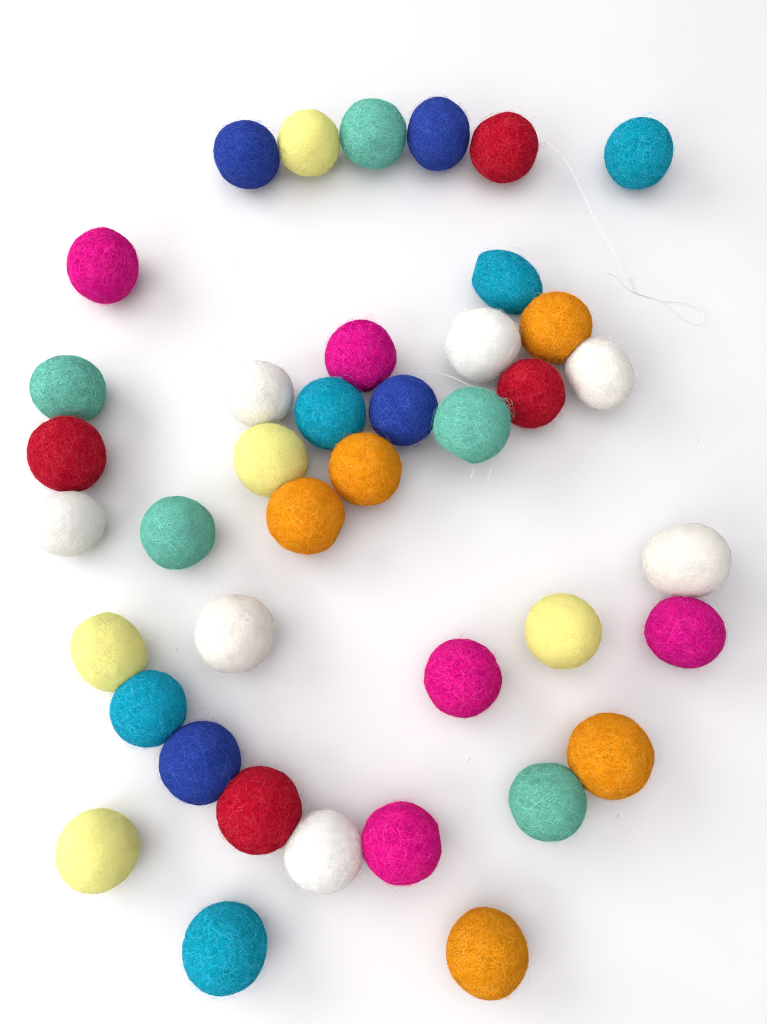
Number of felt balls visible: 40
